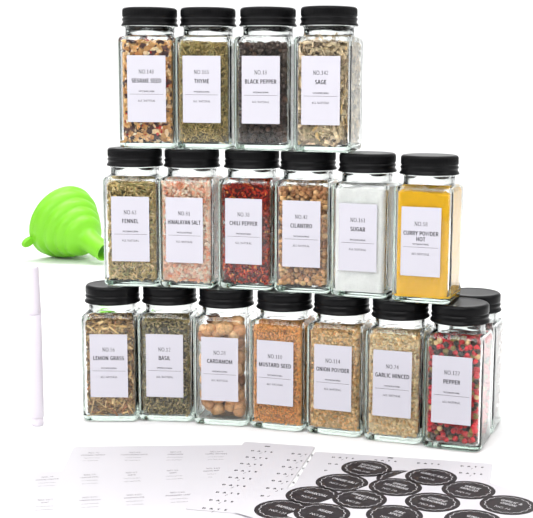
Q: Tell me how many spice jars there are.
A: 18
